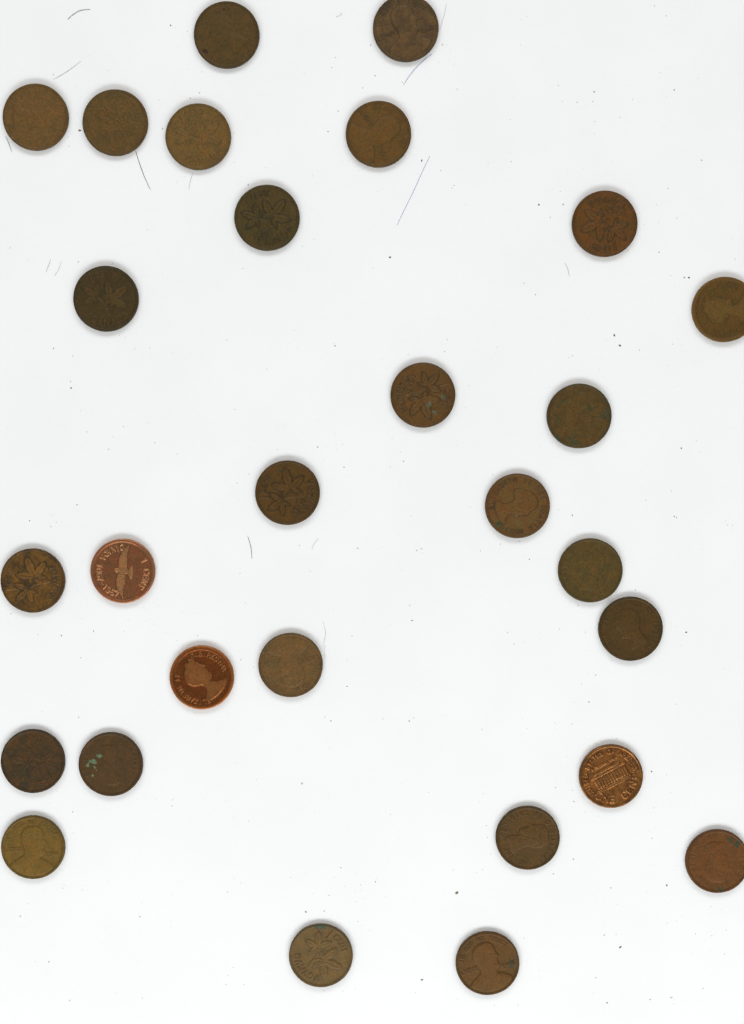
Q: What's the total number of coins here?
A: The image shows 28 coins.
